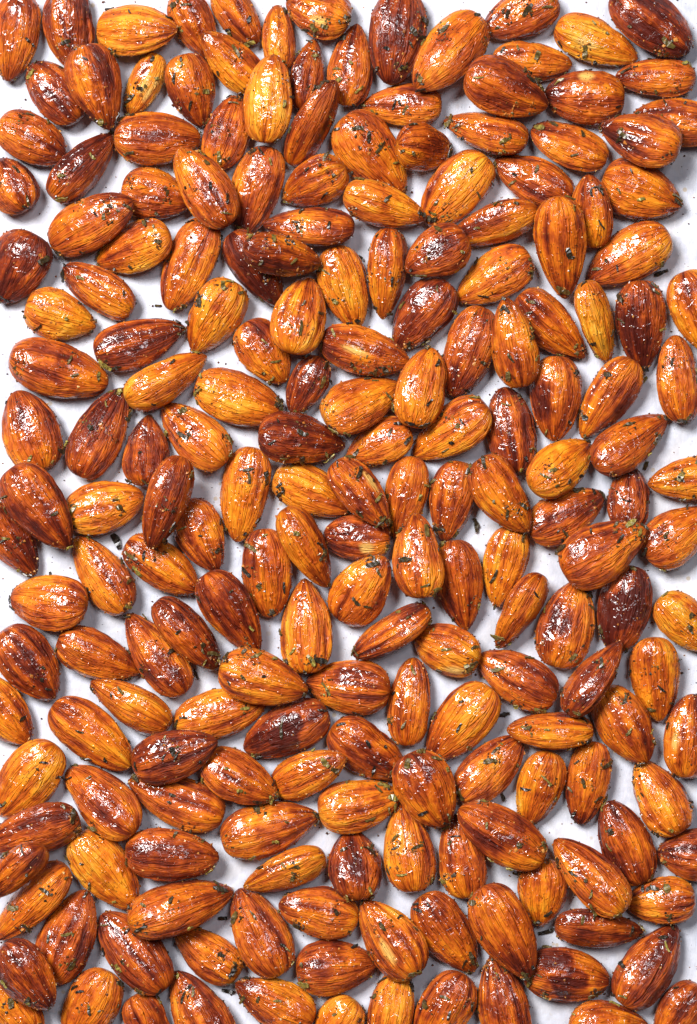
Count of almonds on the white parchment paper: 200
